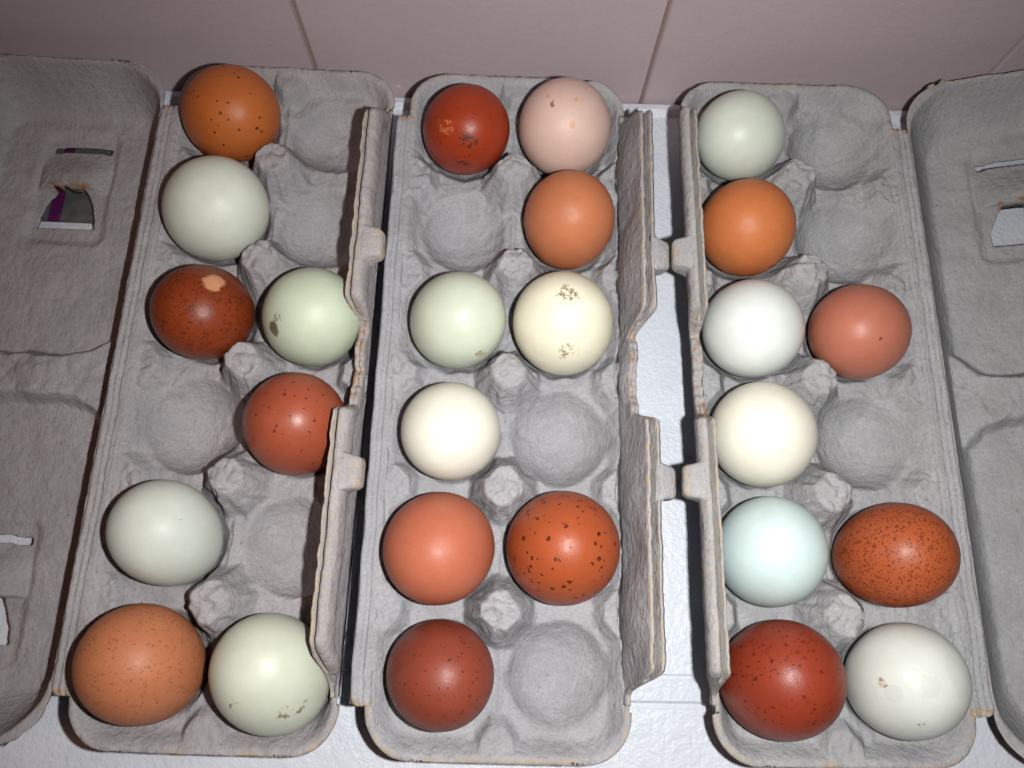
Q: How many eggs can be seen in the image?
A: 26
